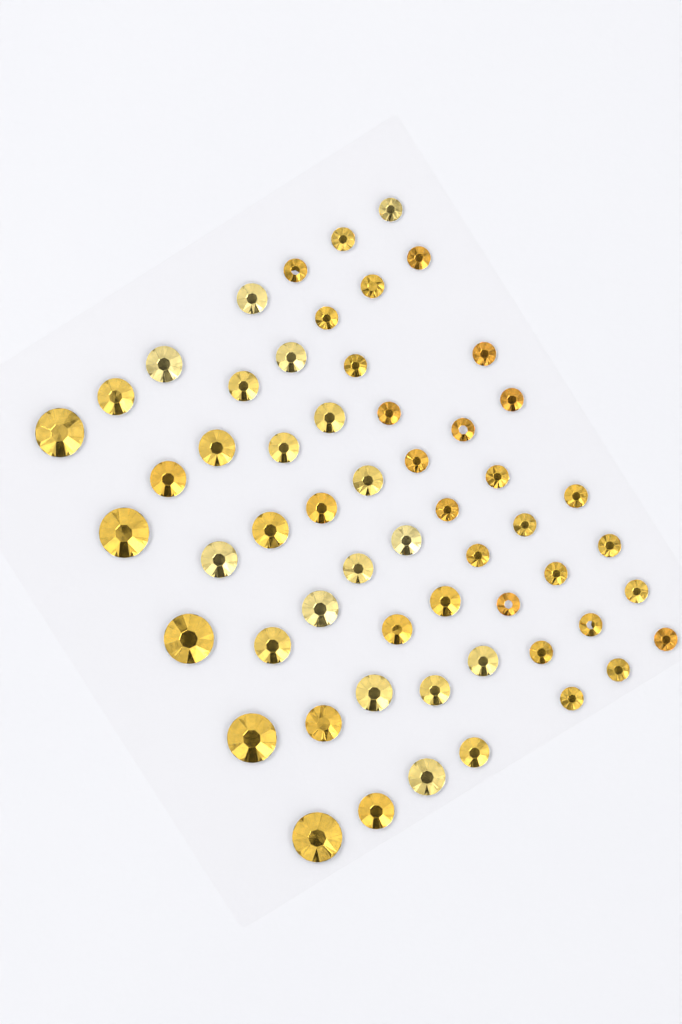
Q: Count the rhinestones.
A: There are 57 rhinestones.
